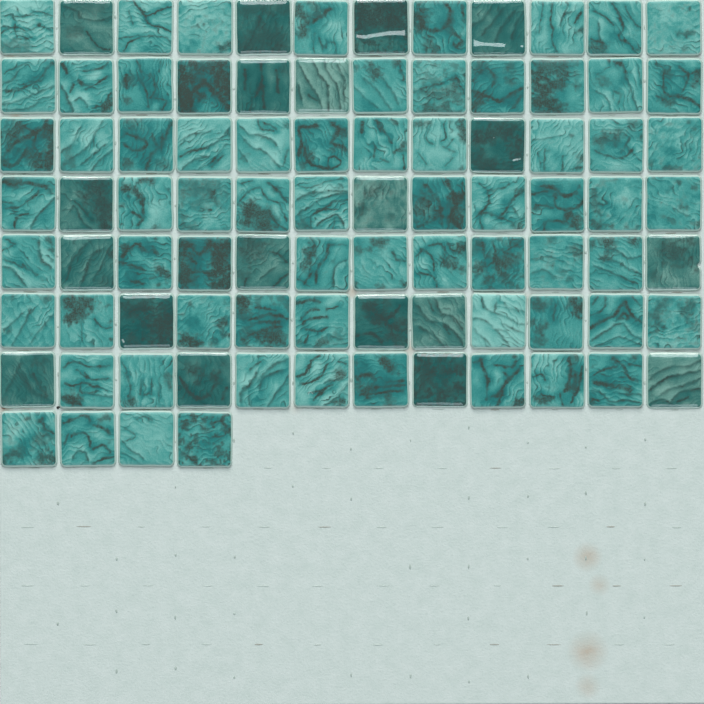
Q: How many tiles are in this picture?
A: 88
